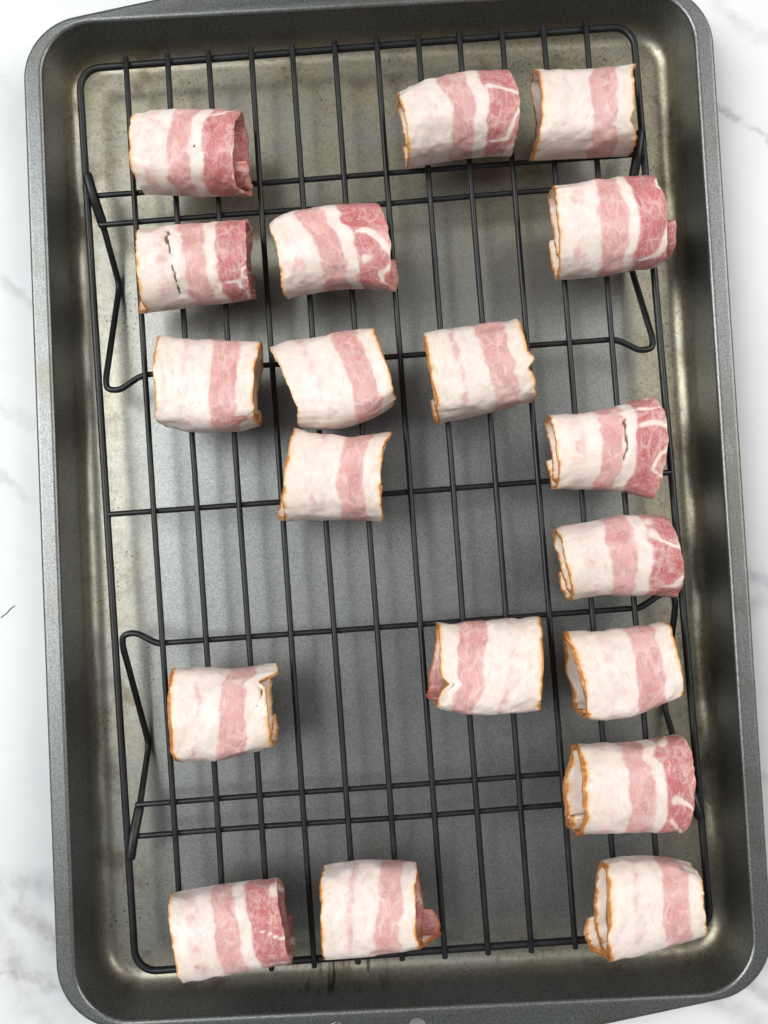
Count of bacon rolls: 19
